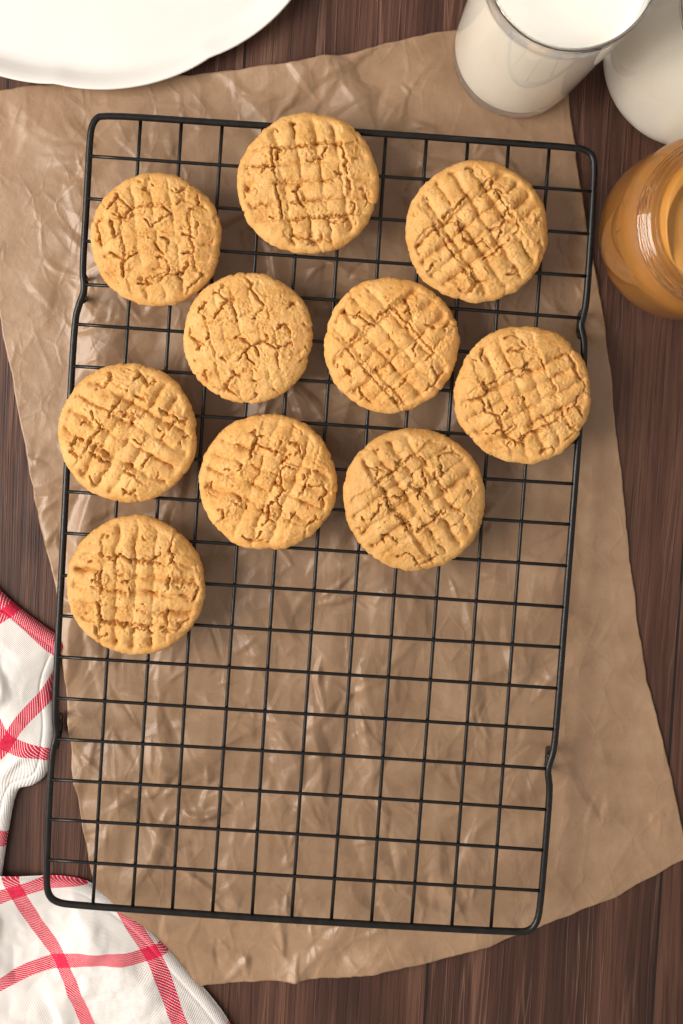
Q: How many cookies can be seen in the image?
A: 10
